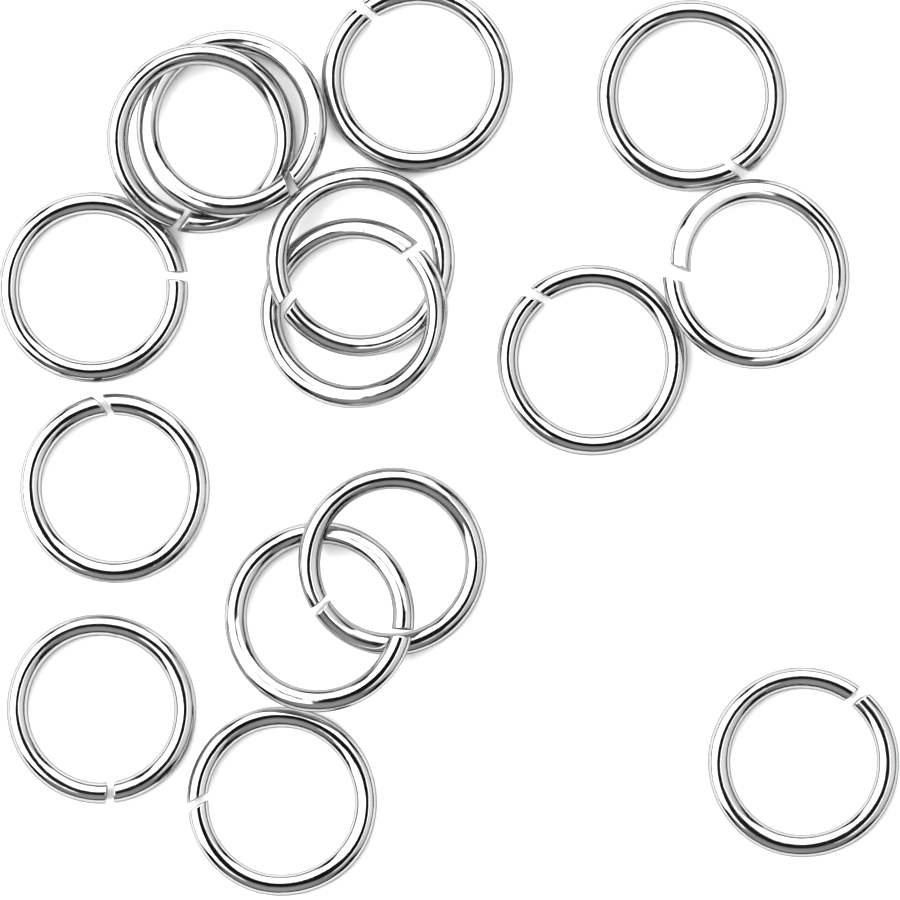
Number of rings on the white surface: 15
